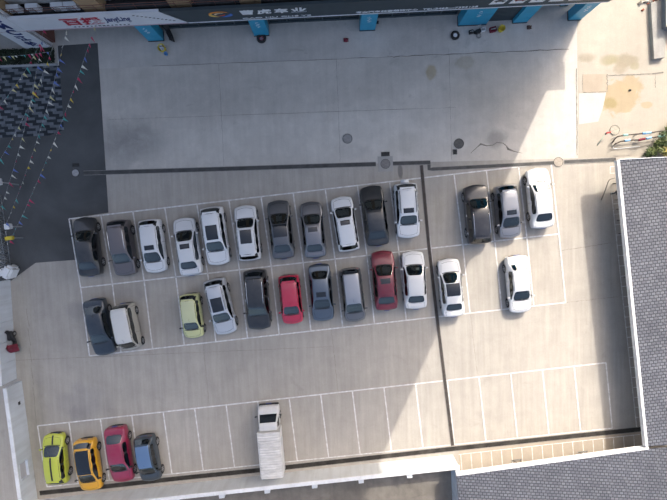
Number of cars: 30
